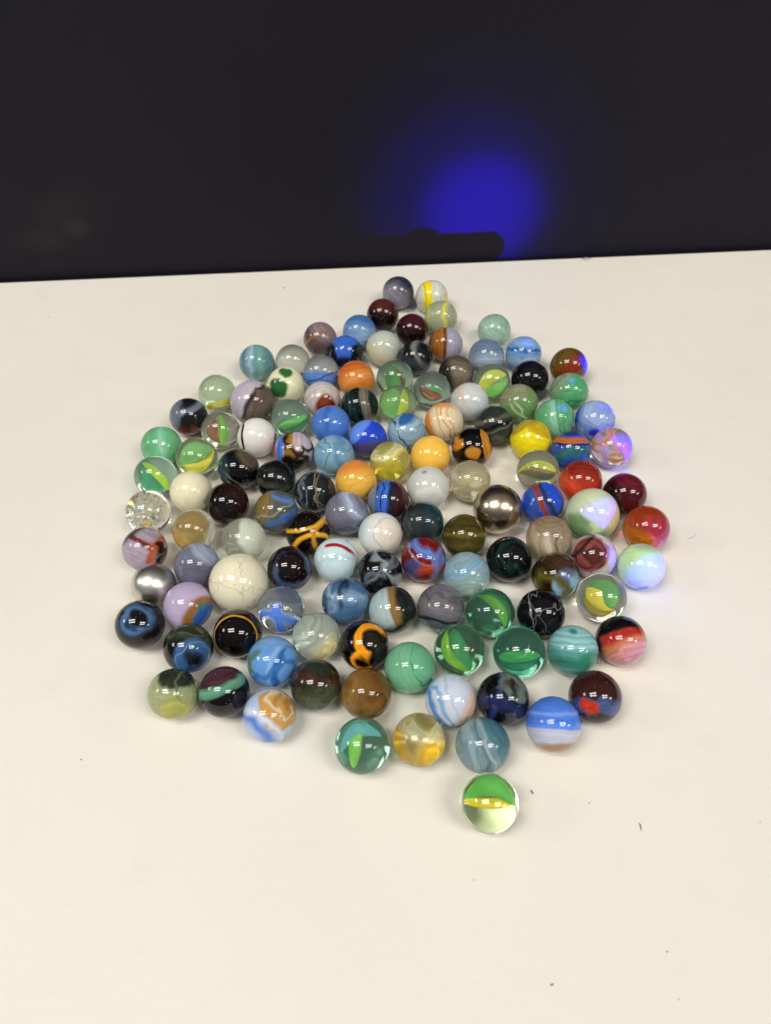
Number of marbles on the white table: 126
